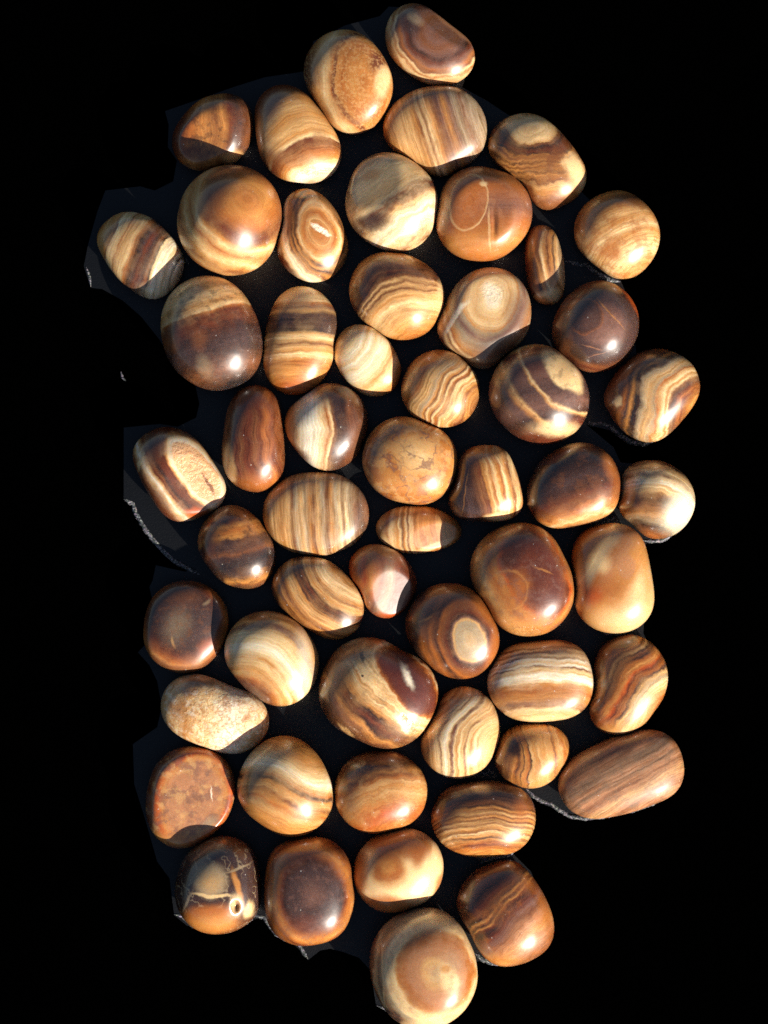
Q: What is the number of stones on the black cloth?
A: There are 55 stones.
